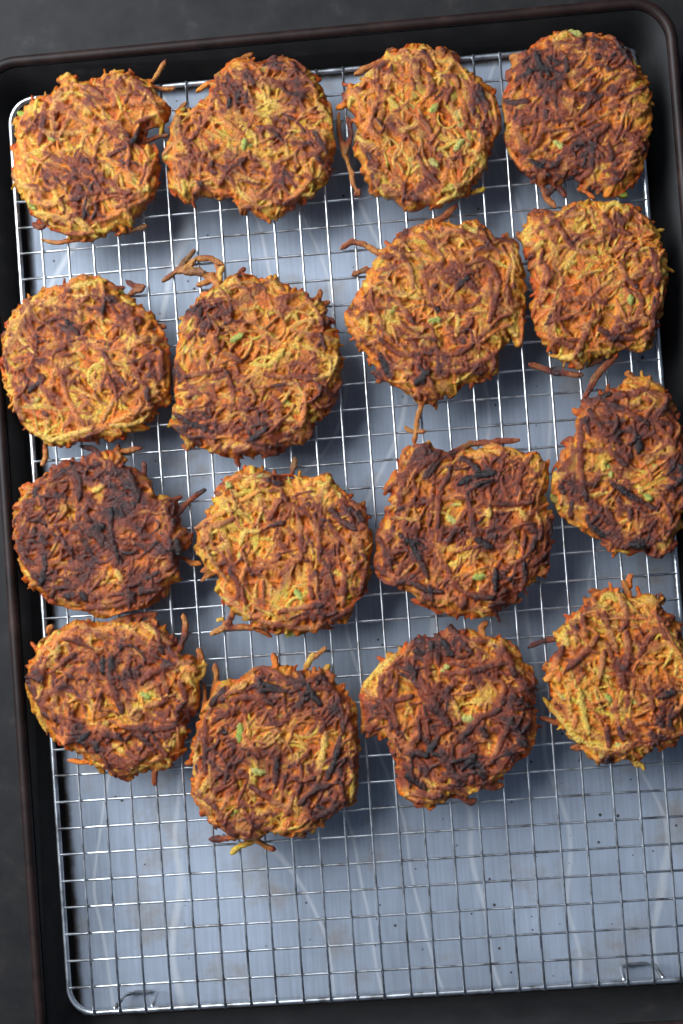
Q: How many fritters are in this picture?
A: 16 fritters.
